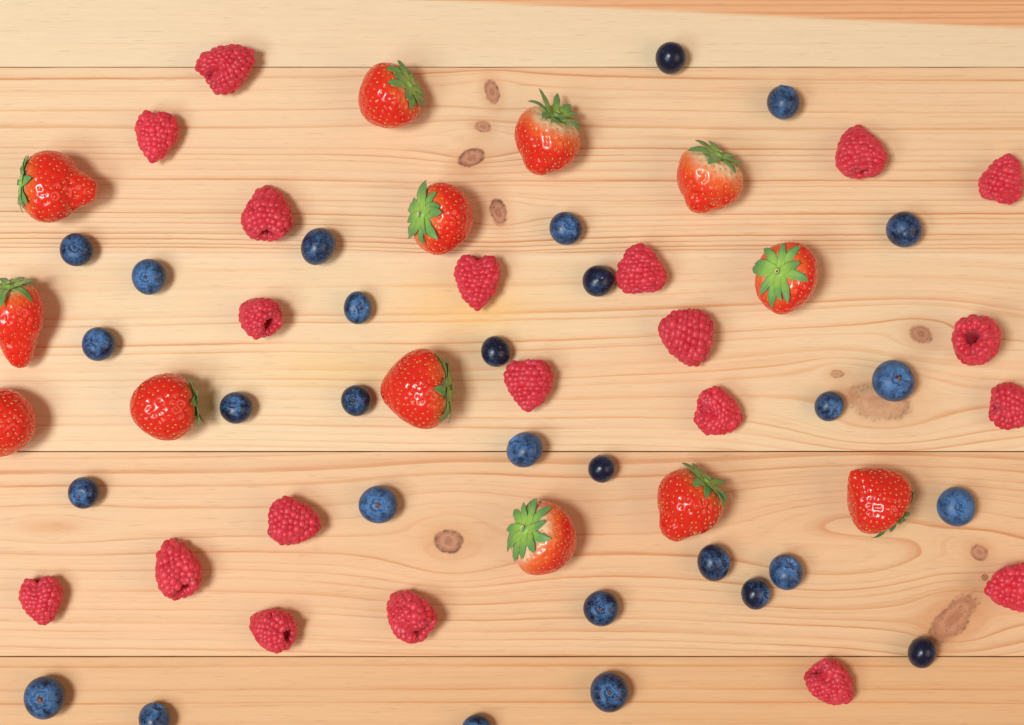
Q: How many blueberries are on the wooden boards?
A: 29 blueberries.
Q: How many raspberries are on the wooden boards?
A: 20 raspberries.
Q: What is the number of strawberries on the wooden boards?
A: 13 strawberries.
